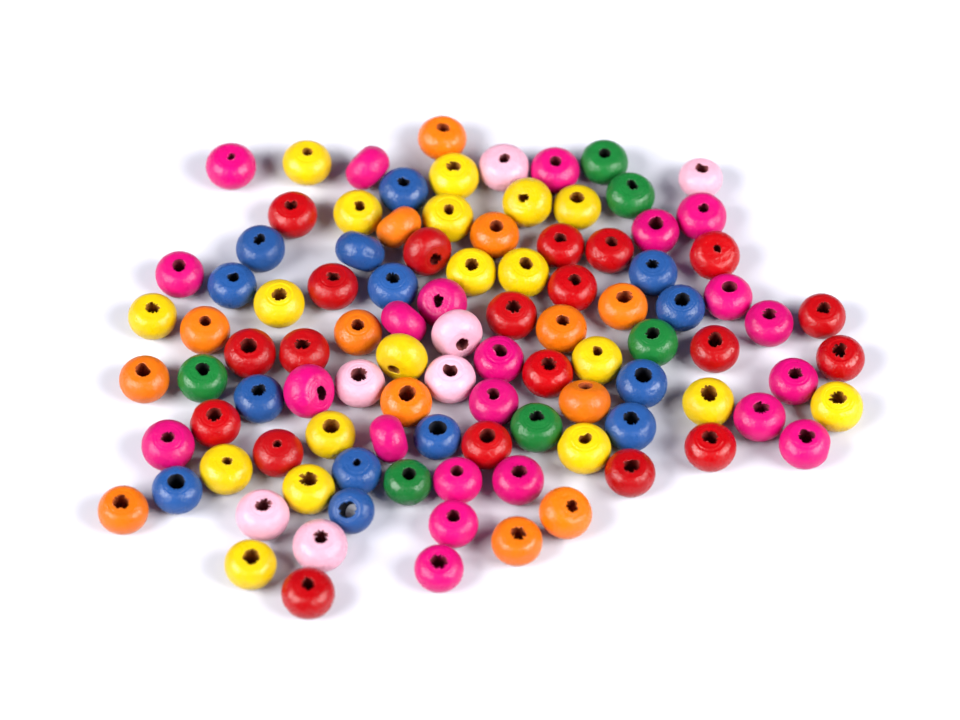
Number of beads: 101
